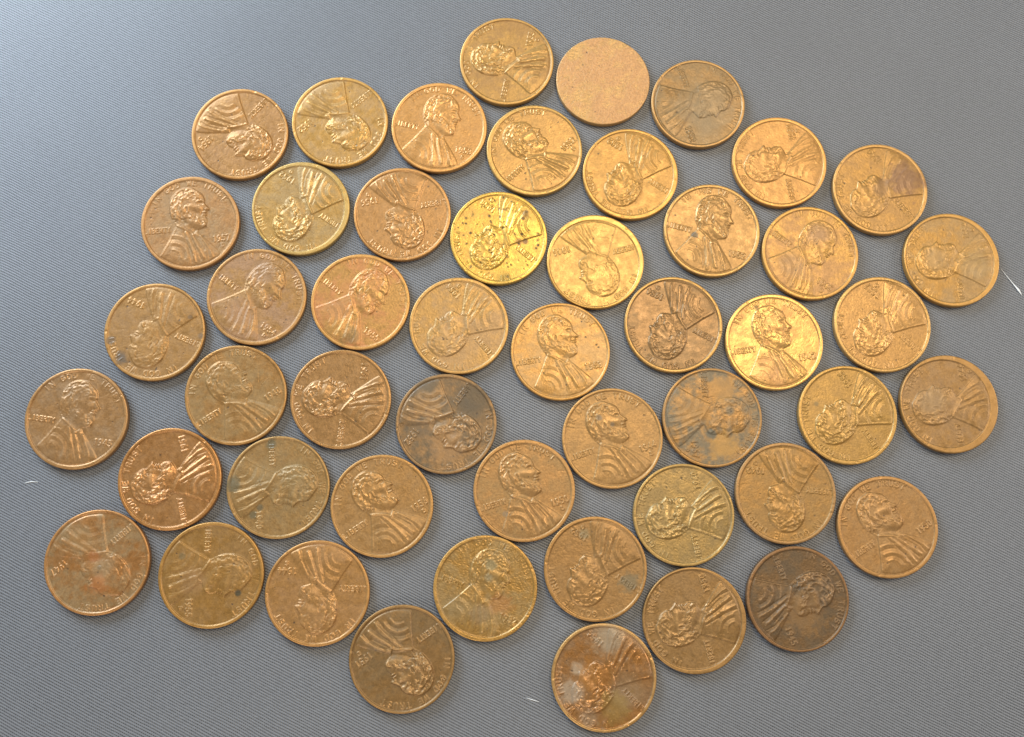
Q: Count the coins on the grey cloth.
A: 50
